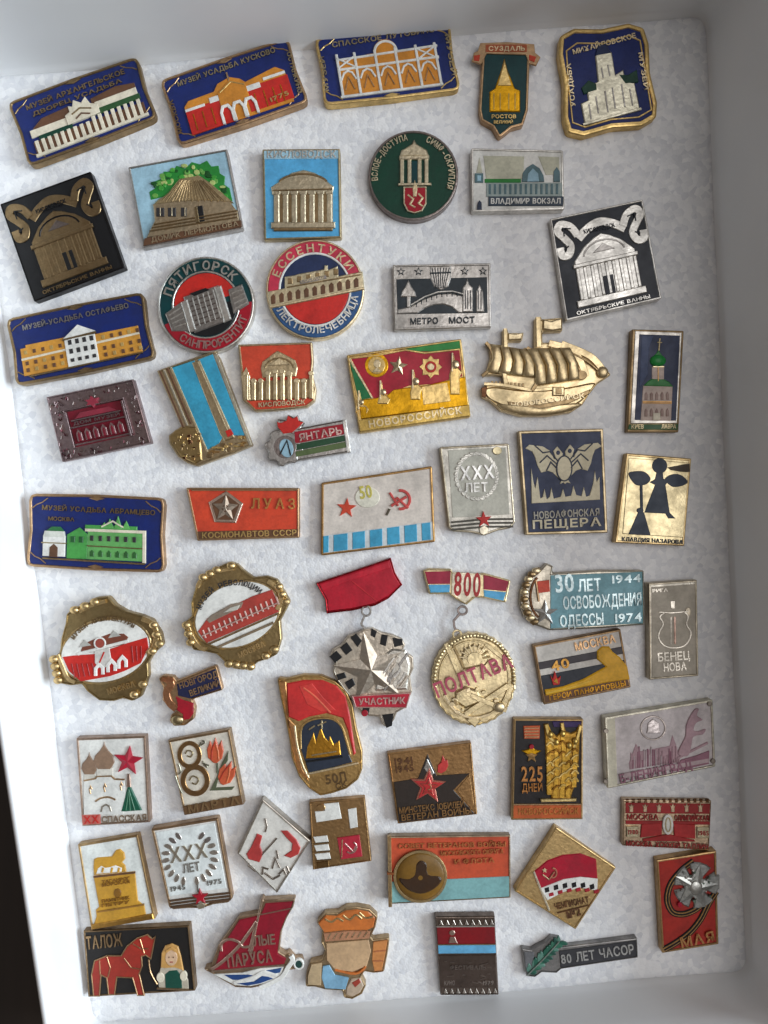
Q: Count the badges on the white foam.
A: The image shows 55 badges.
